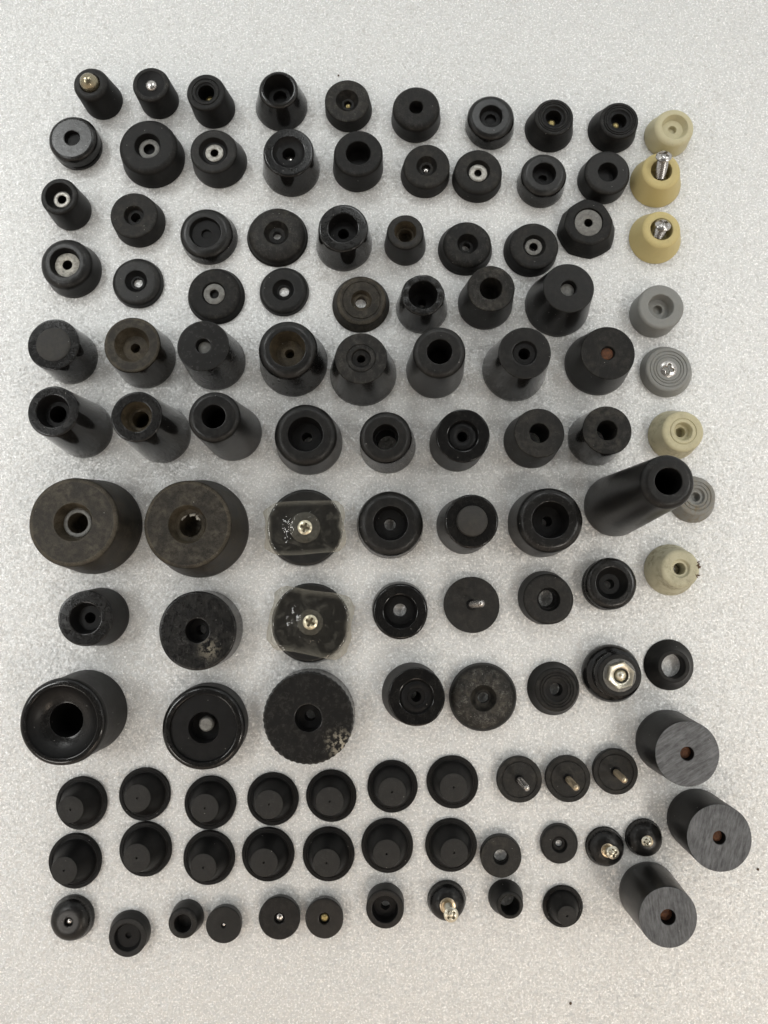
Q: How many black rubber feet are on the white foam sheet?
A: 107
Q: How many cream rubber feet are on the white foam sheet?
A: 5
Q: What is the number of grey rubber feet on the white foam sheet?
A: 3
